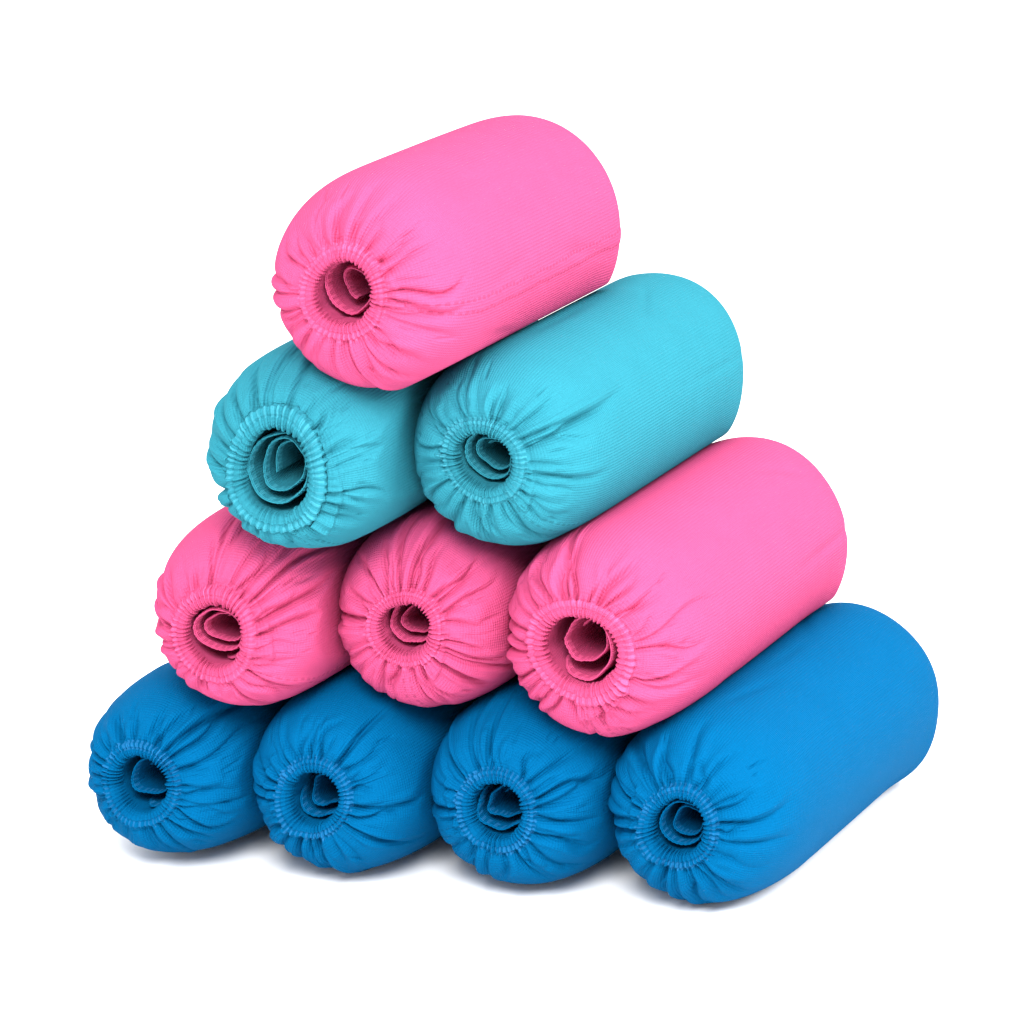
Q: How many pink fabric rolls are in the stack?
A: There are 4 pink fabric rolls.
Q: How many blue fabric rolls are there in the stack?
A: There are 4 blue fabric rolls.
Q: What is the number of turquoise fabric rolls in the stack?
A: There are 2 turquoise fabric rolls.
